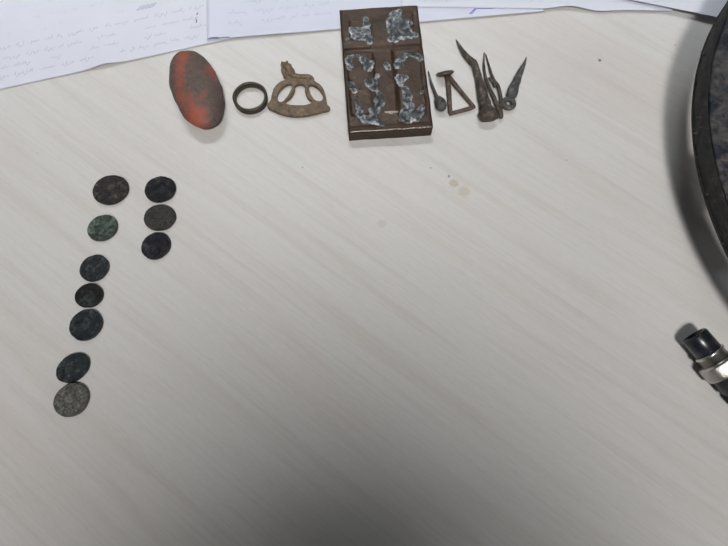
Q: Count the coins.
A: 10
